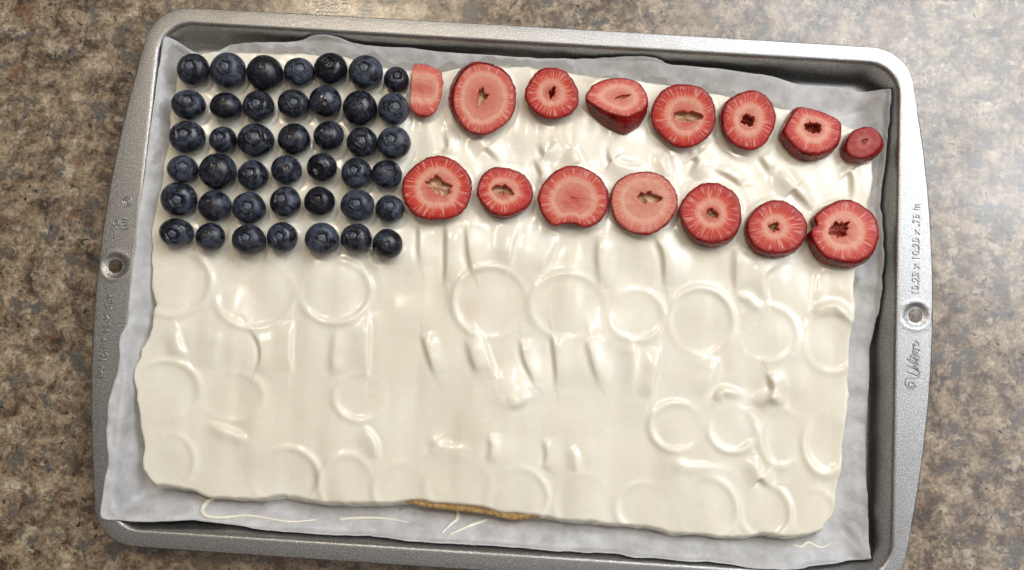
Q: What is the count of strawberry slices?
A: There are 15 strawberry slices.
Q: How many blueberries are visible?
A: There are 42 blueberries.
